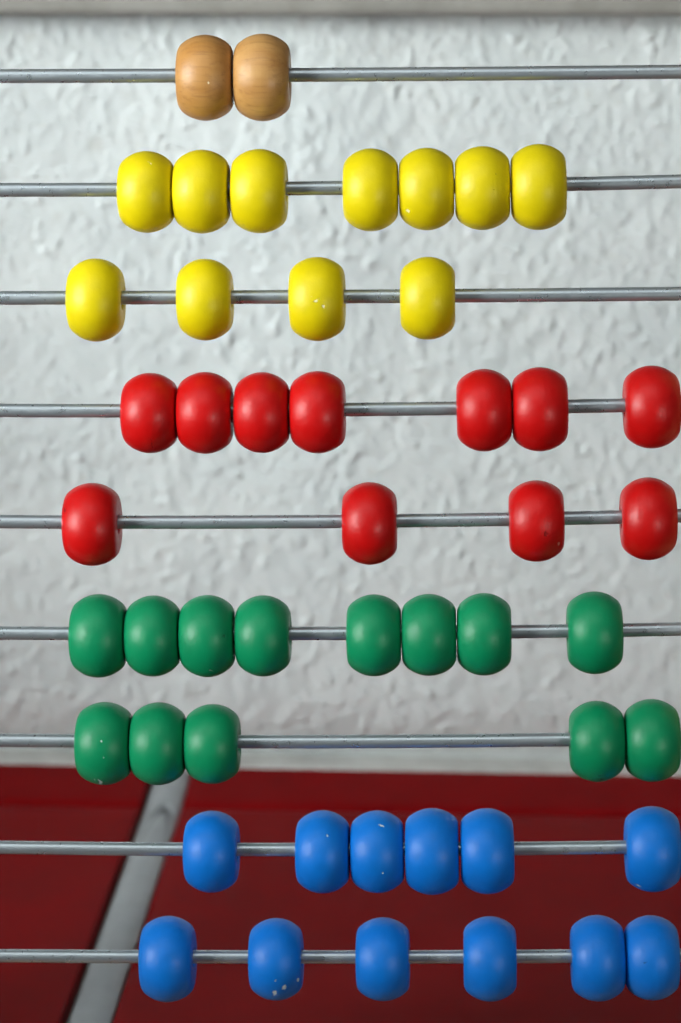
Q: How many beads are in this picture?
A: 49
